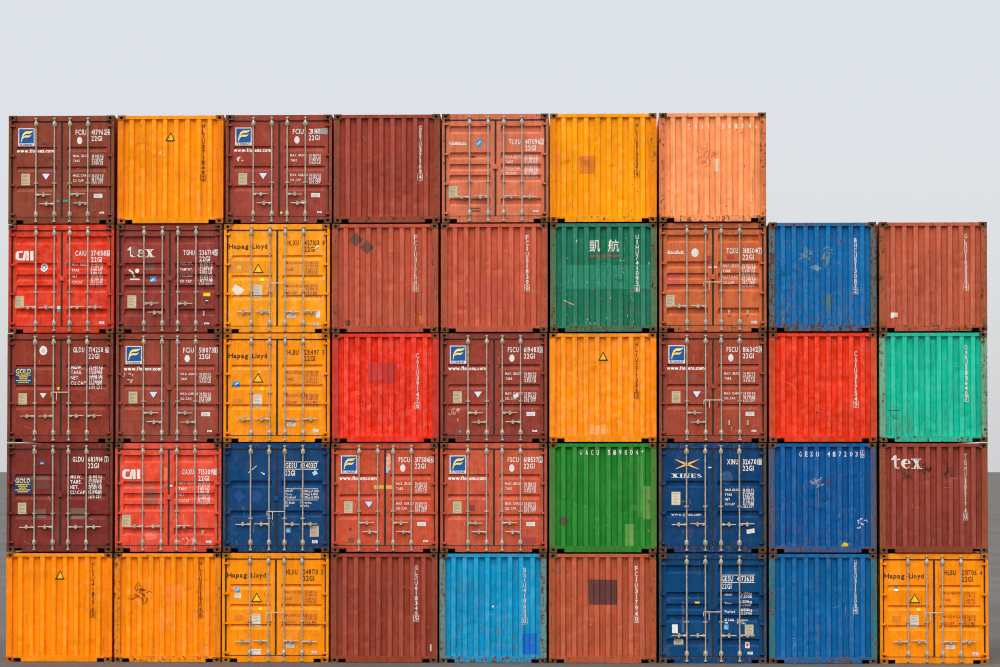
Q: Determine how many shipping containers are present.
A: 43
